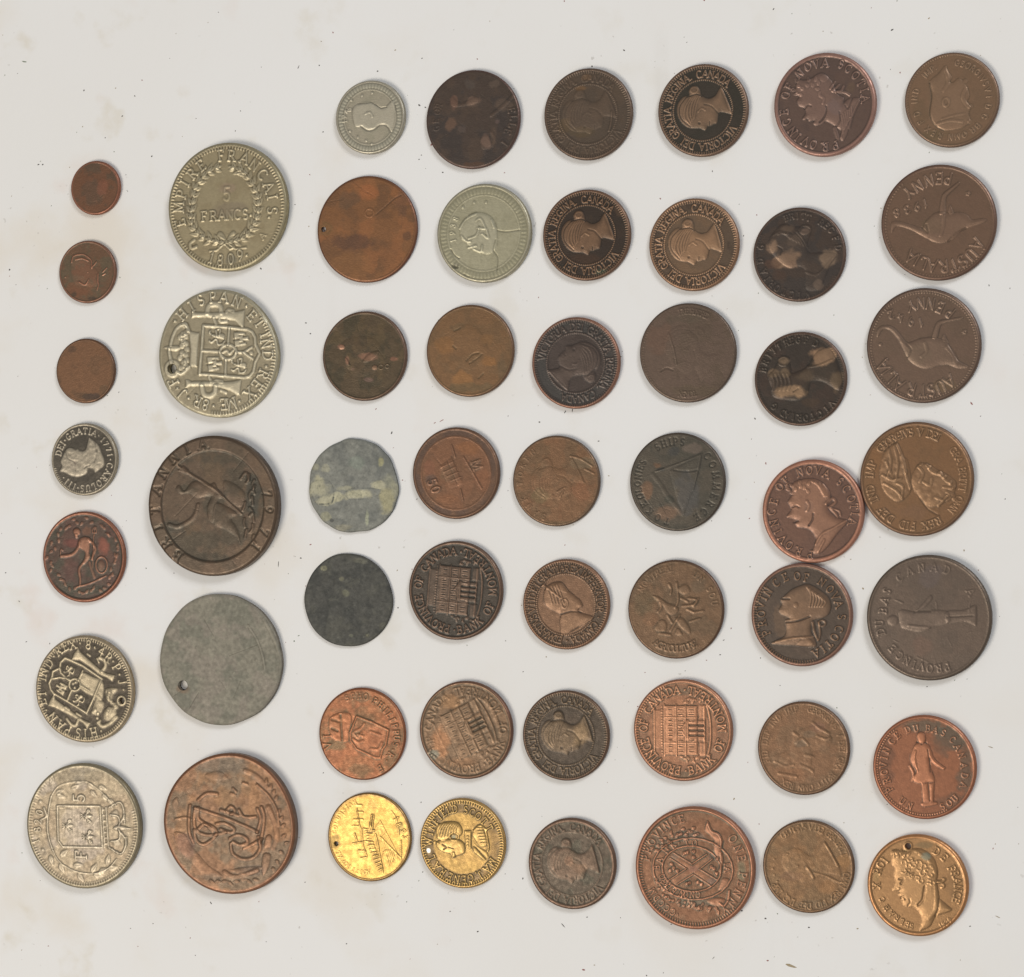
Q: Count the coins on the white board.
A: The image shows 54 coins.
